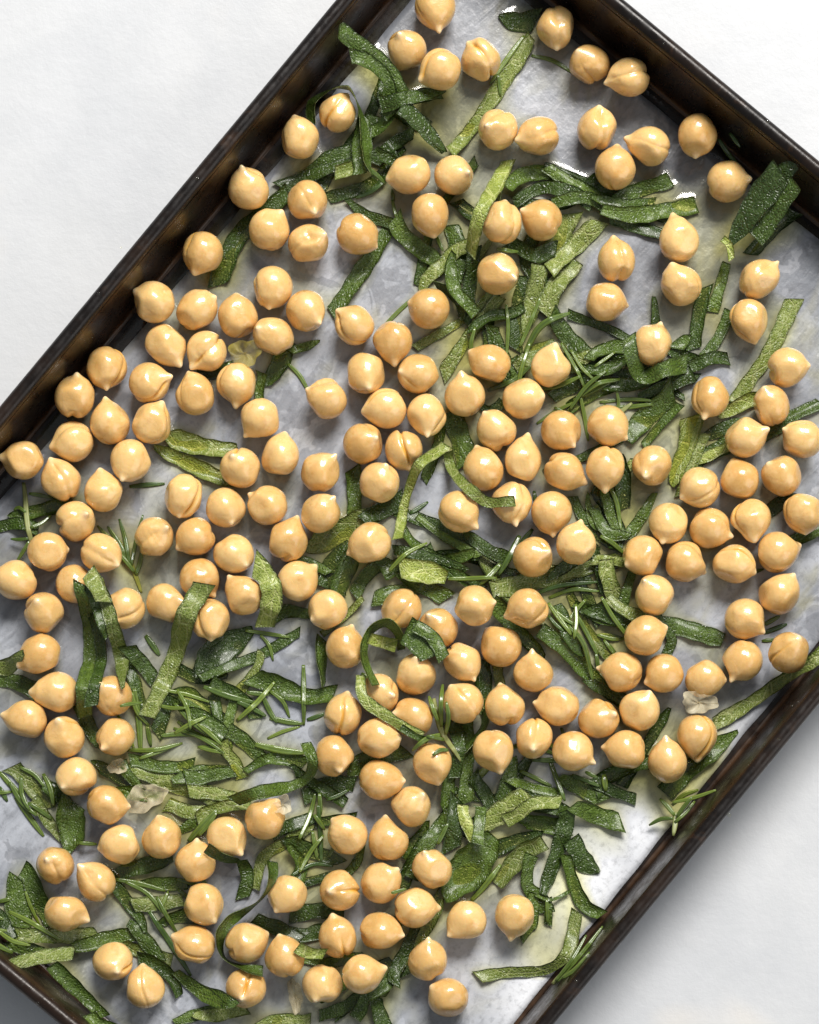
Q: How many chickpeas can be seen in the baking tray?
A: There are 200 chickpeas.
